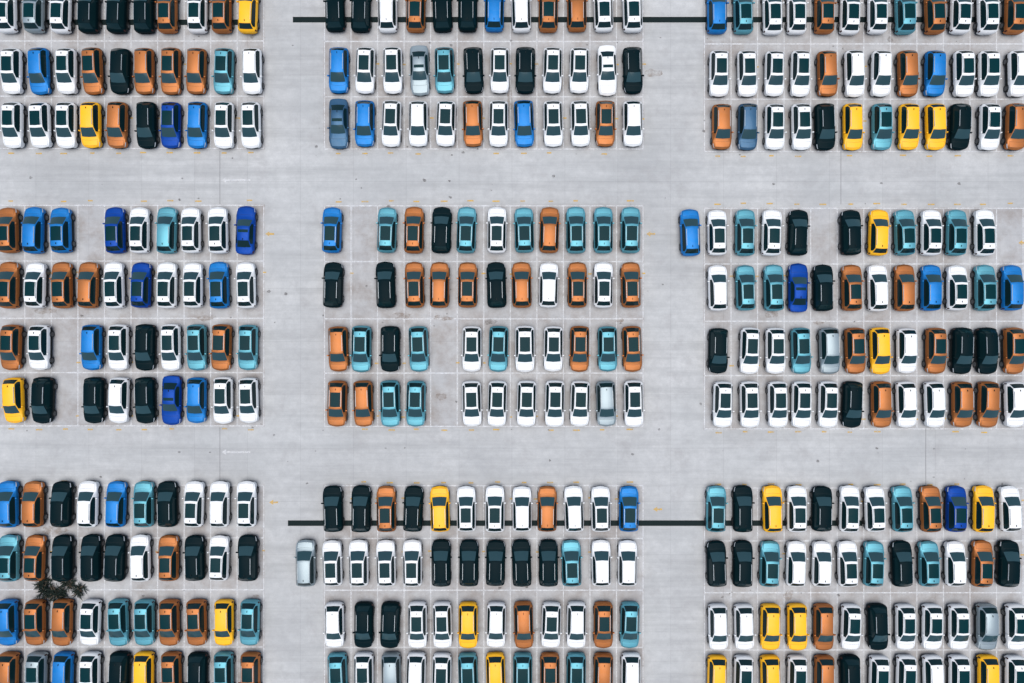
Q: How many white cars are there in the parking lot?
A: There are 141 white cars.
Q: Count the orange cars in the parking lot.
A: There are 66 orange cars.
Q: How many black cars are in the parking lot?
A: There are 57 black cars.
